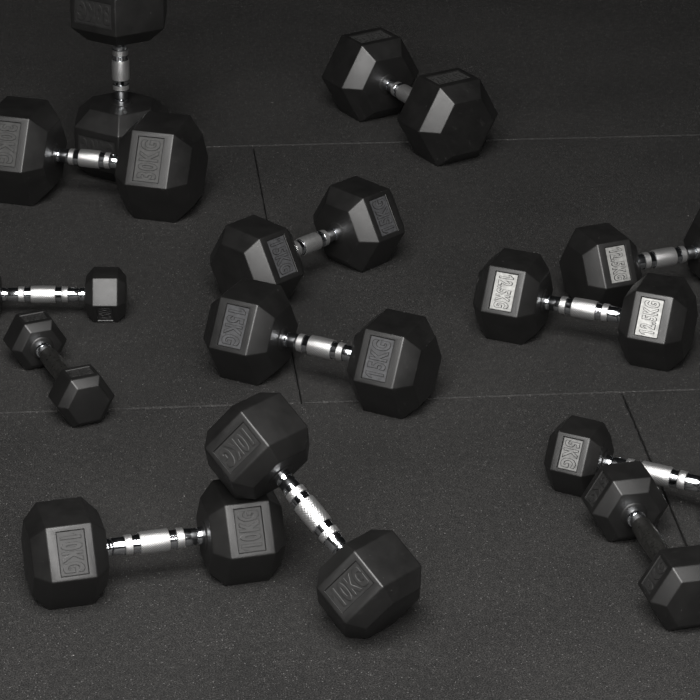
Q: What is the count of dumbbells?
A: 13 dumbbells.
